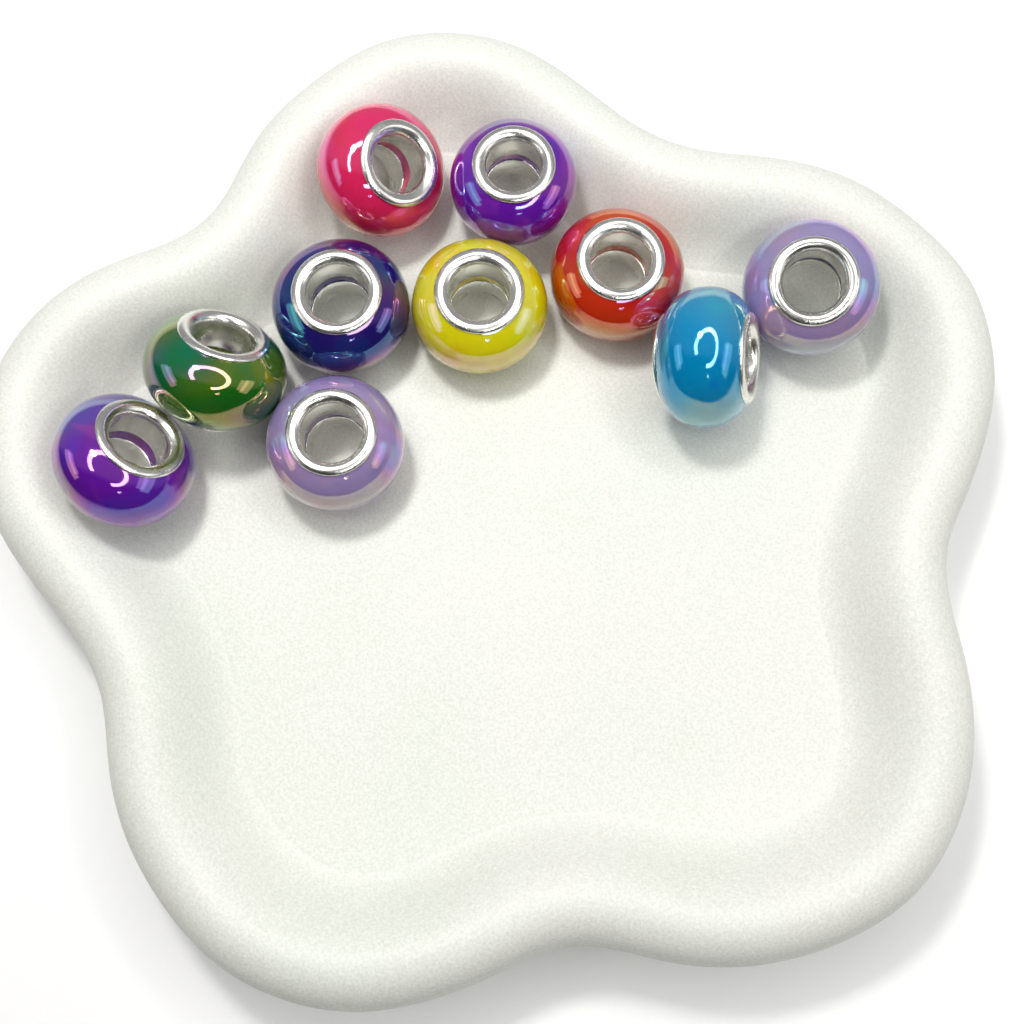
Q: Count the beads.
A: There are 10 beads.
